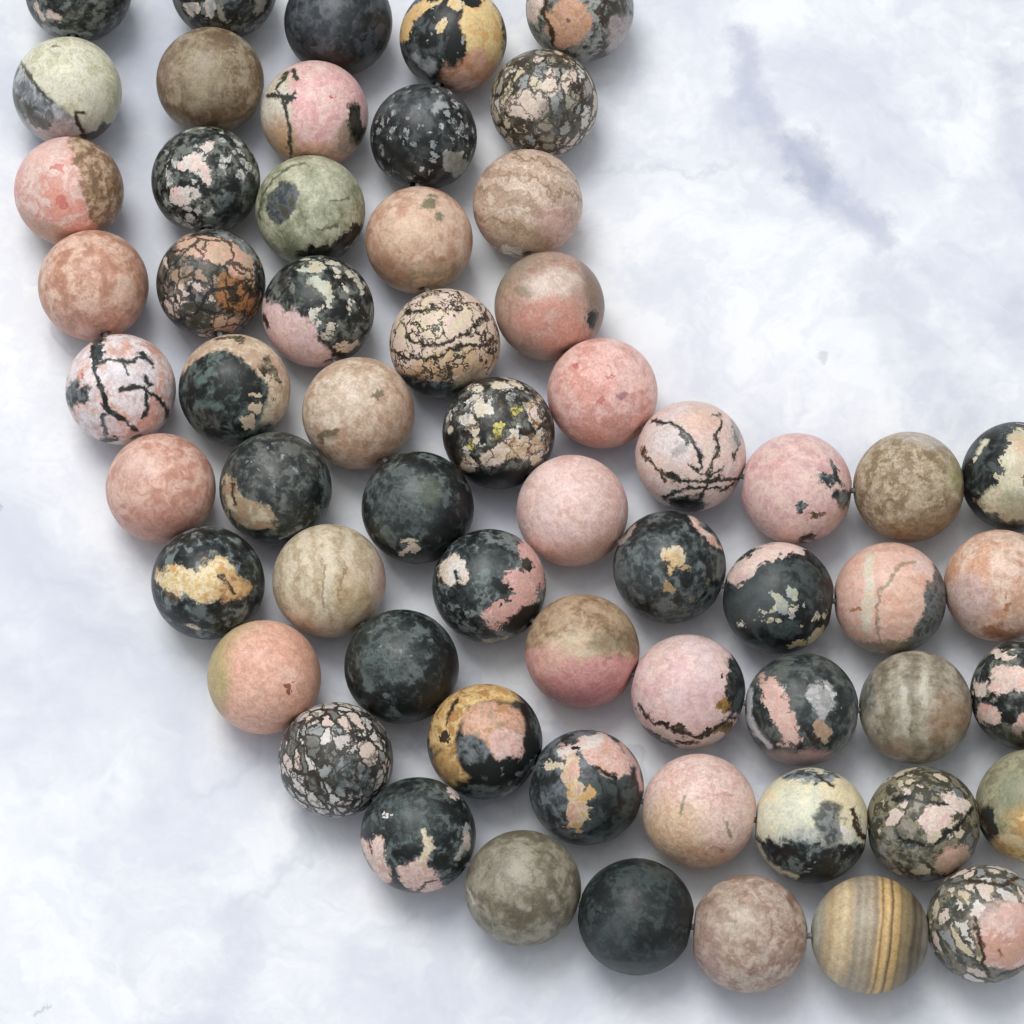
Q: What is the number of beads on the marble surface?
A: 60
